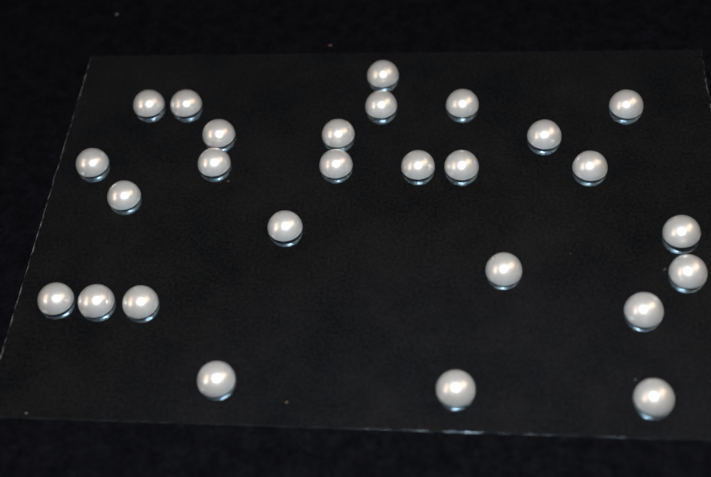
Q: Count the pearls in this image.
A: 27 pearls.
